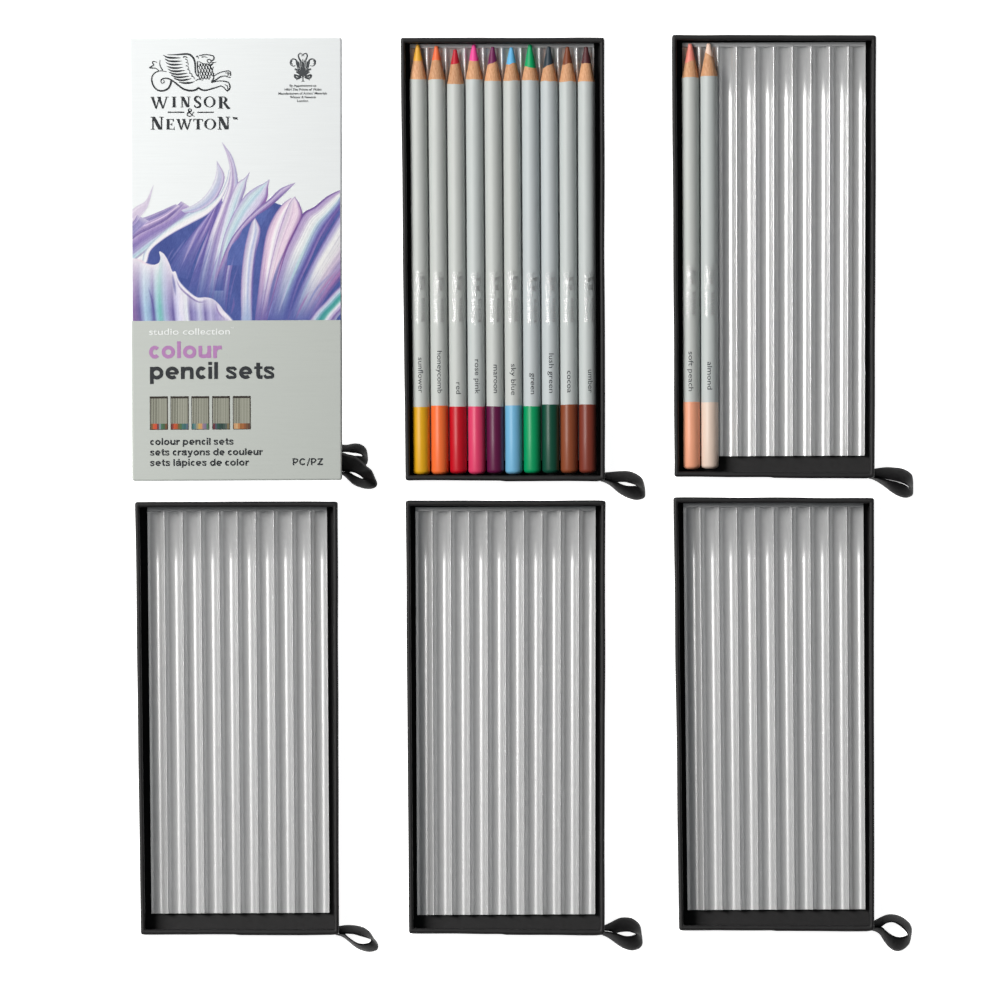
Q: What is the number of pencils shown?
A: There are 12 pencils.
